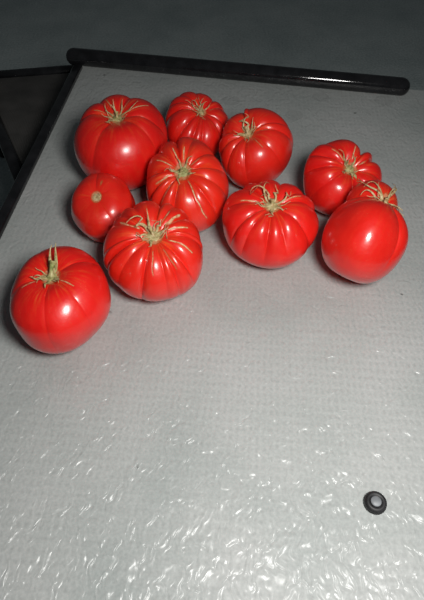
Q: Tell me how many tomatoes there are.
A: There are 10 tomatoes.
